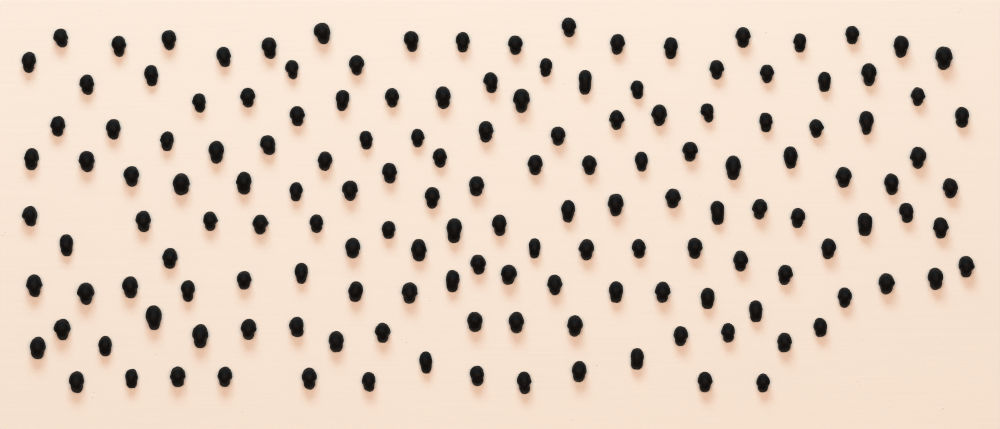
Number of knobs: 153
